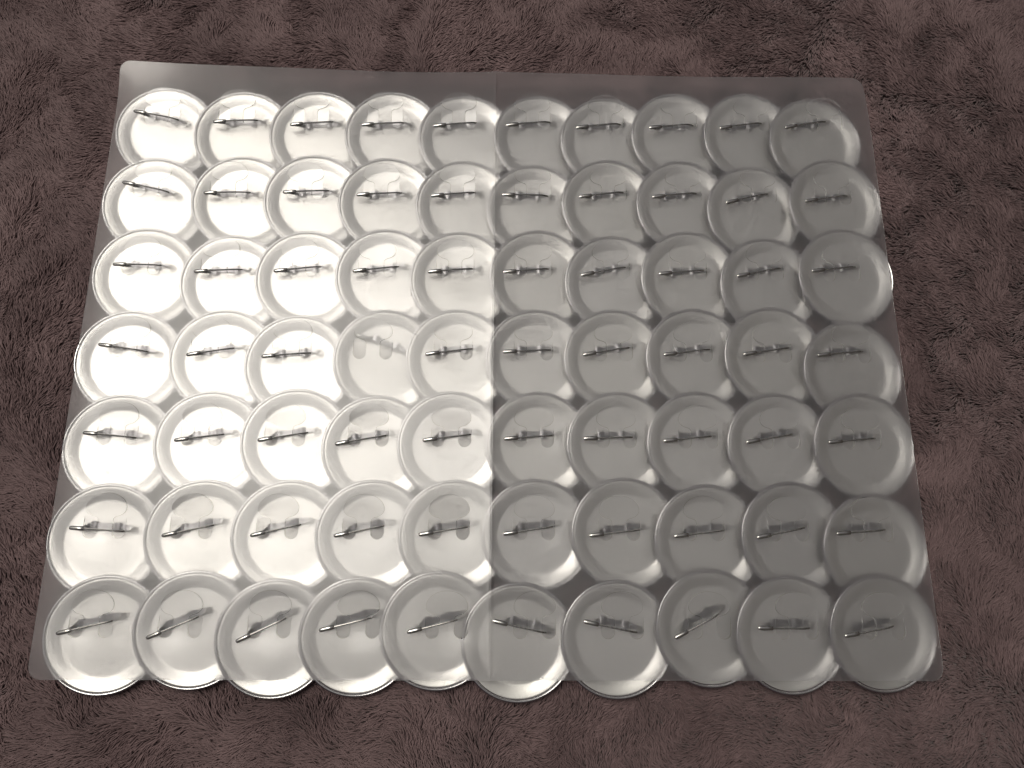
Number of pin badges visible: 70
